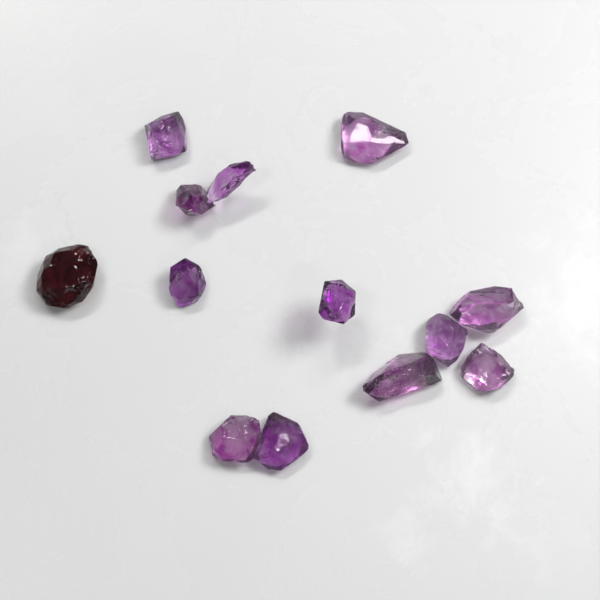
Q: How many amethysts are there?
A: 12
